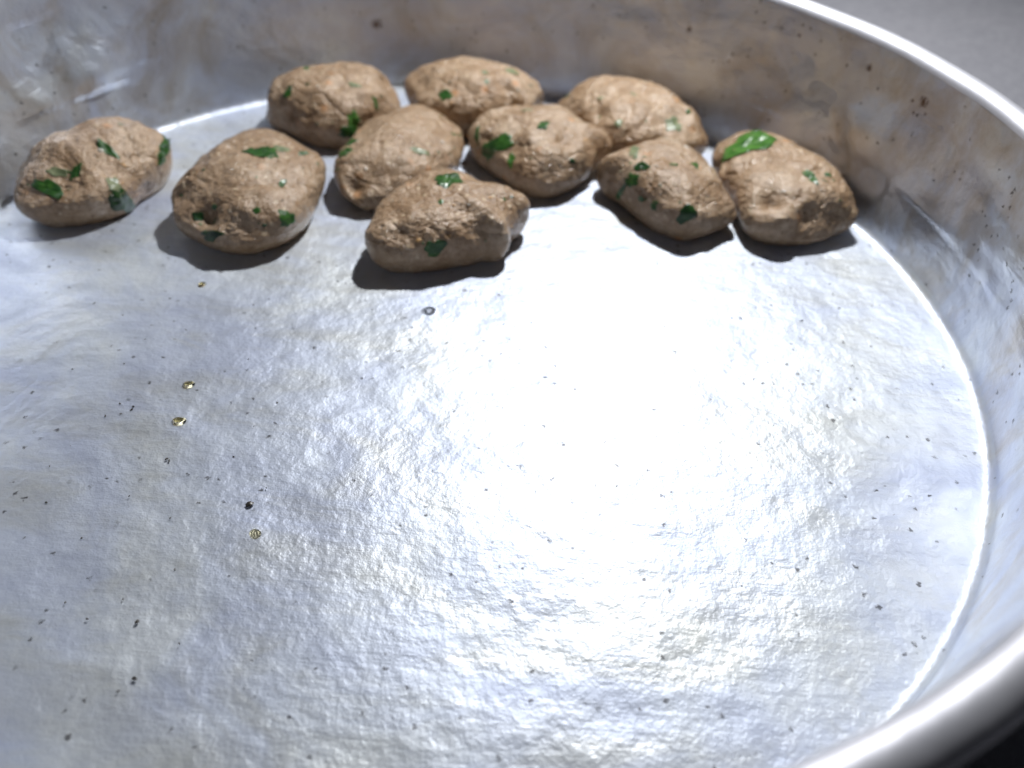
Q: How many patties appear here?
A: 10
